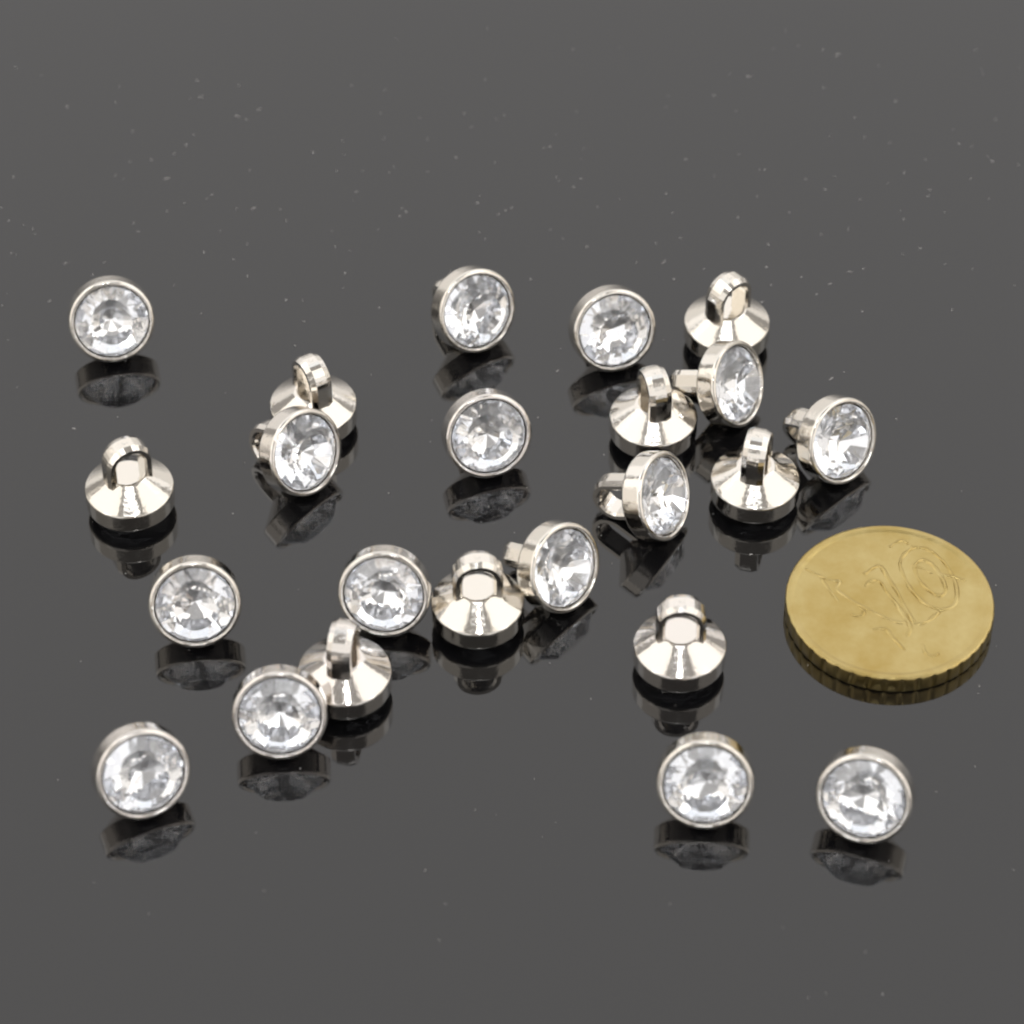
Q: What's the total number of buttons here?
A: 23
